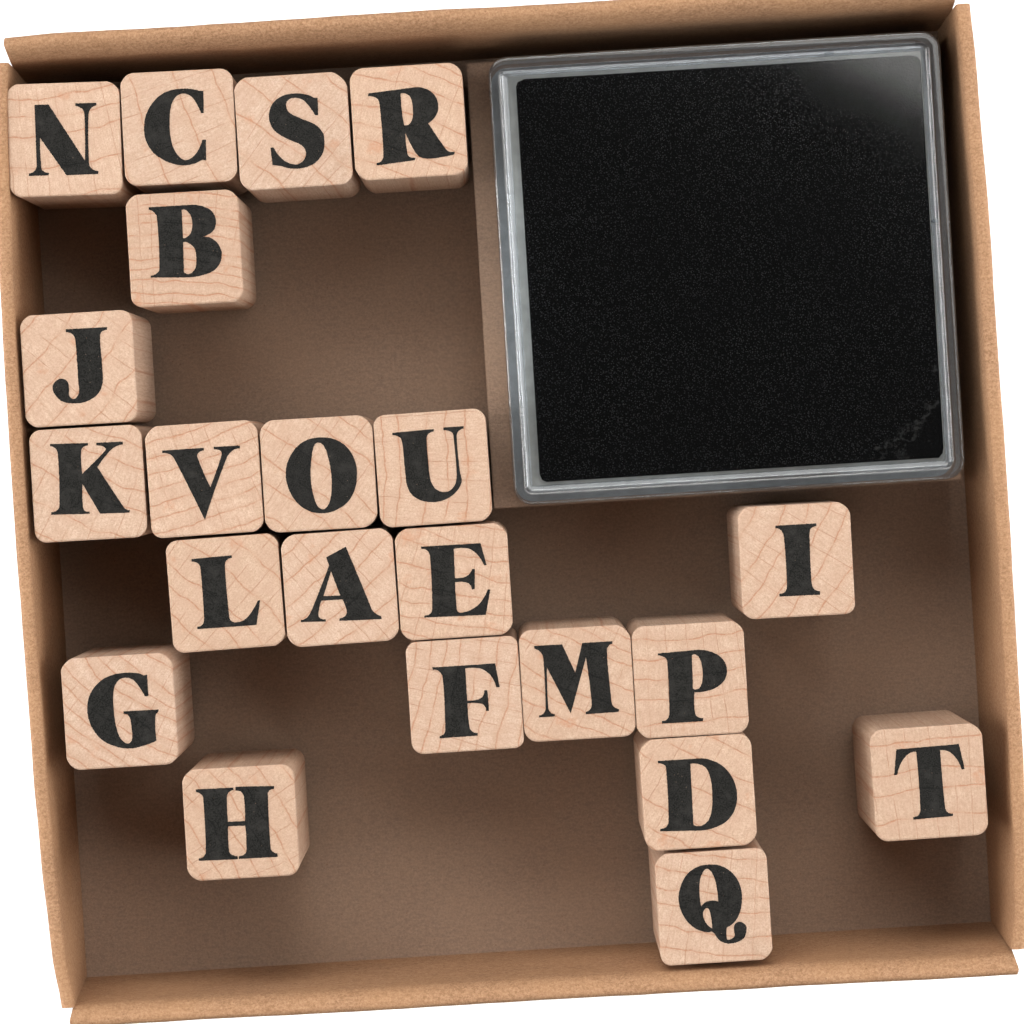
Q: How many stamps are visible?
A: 22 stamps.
